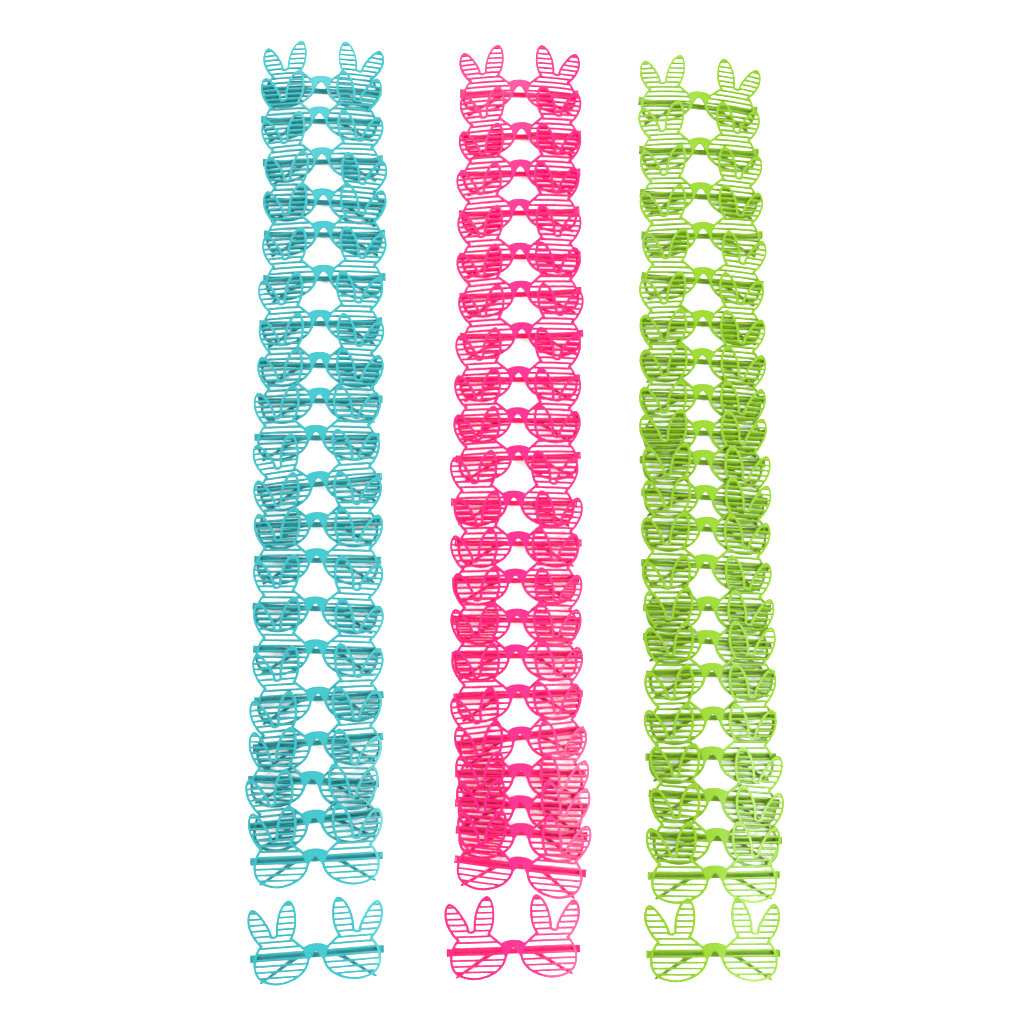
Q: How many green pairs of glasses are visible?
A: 22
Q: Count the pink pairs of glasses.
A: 22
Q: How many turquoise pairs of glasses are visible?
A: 21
